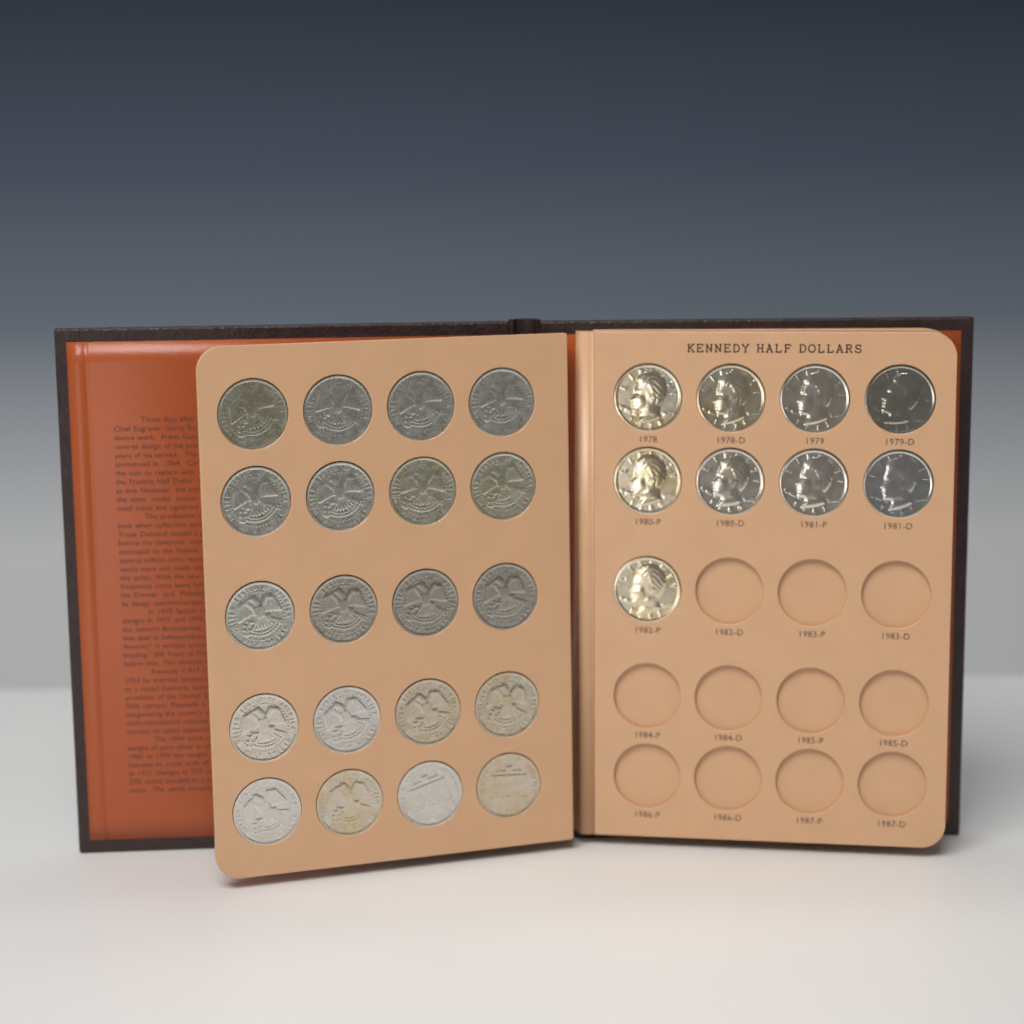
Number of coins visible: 29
